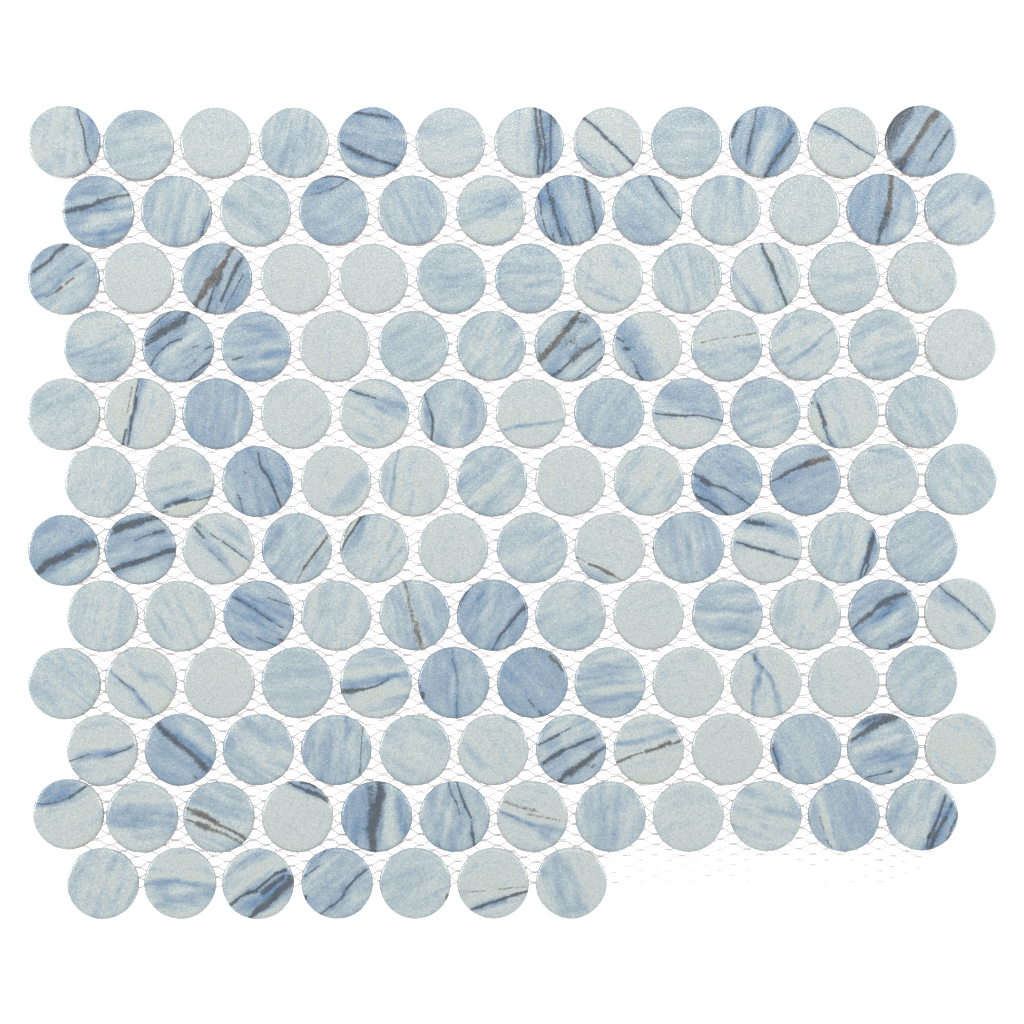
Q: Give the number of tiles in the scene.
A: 139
